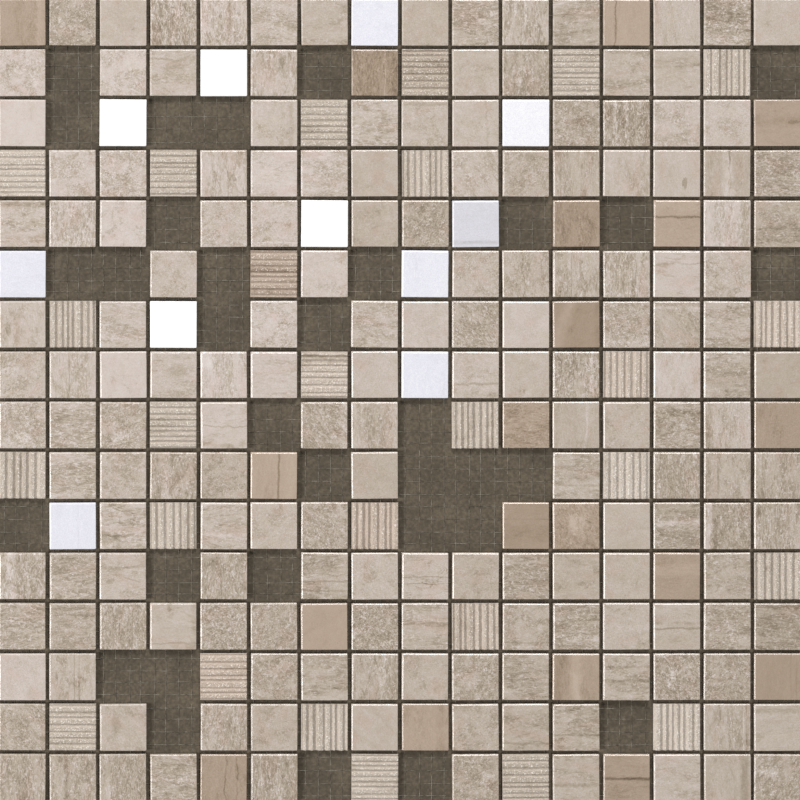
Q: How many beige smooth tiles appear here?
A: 167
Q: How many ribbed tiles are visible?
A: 26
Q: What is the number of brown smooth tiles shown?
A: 19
